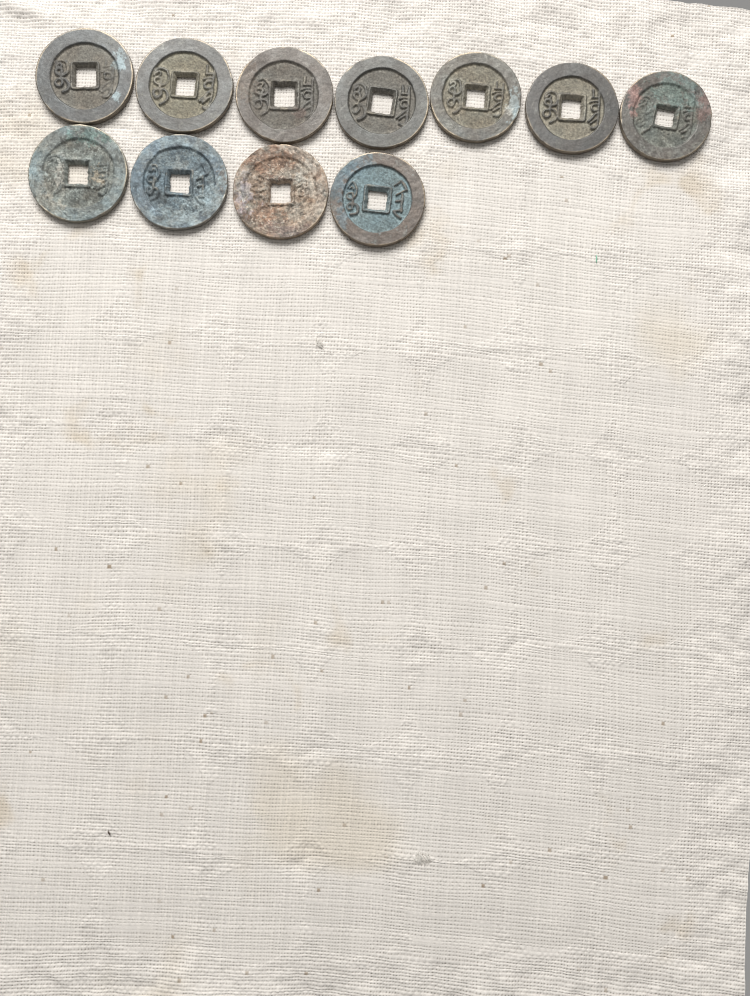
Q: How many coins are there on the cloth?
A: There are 11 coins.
